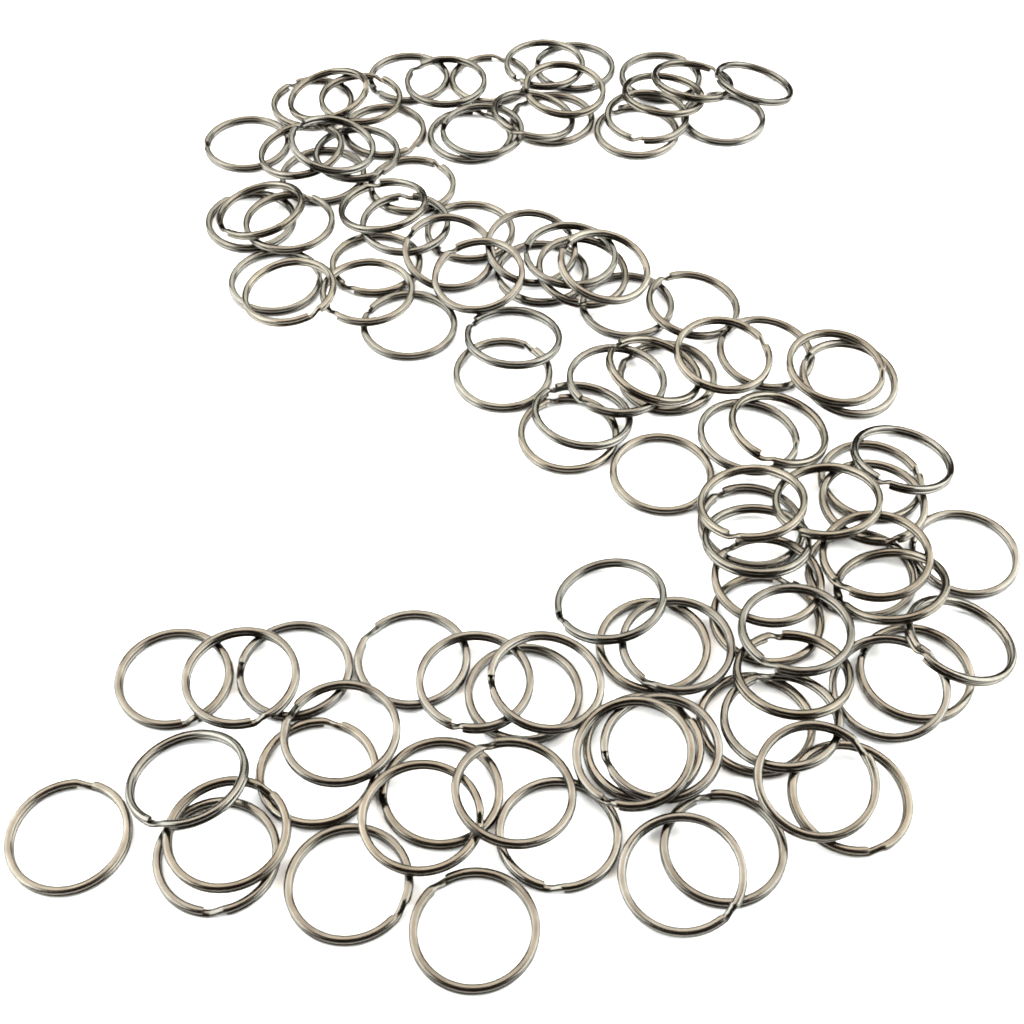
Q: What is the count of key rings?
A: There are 110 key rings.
